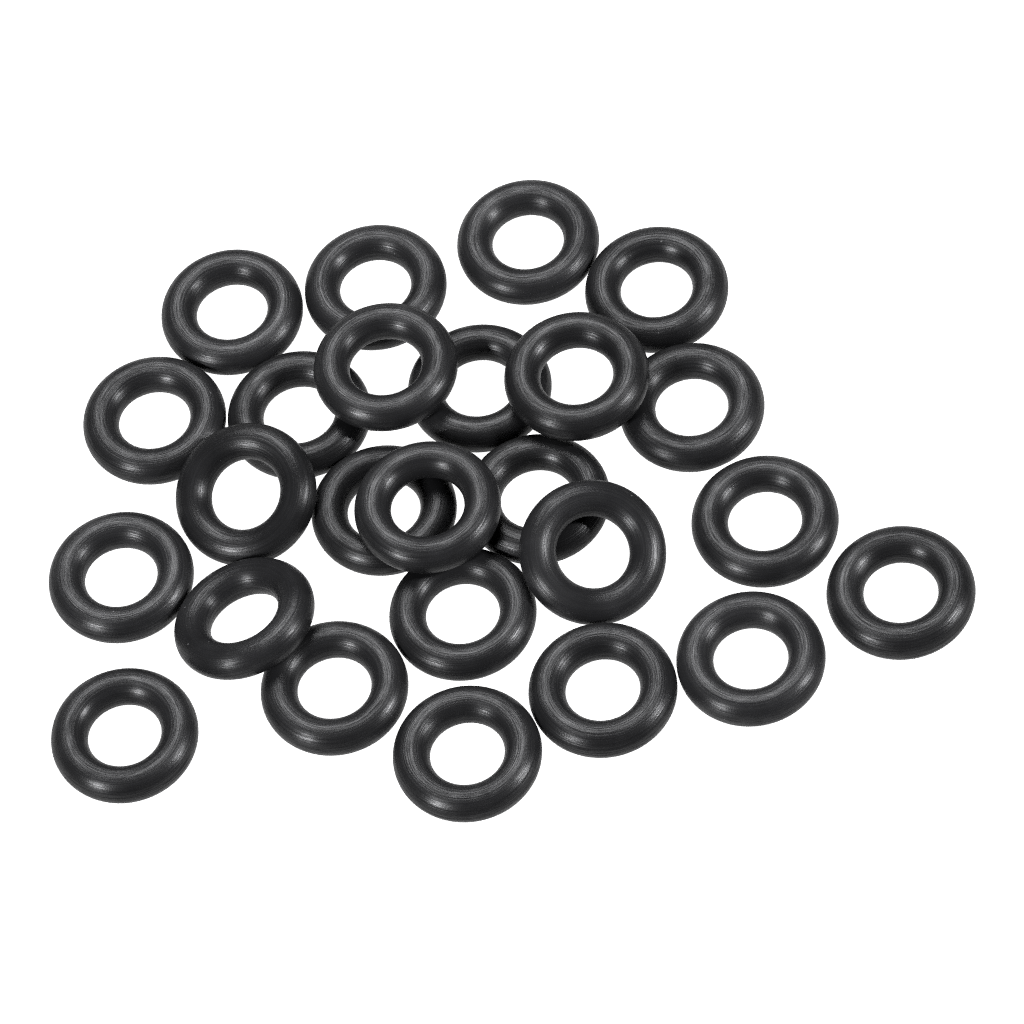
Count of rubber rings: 25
